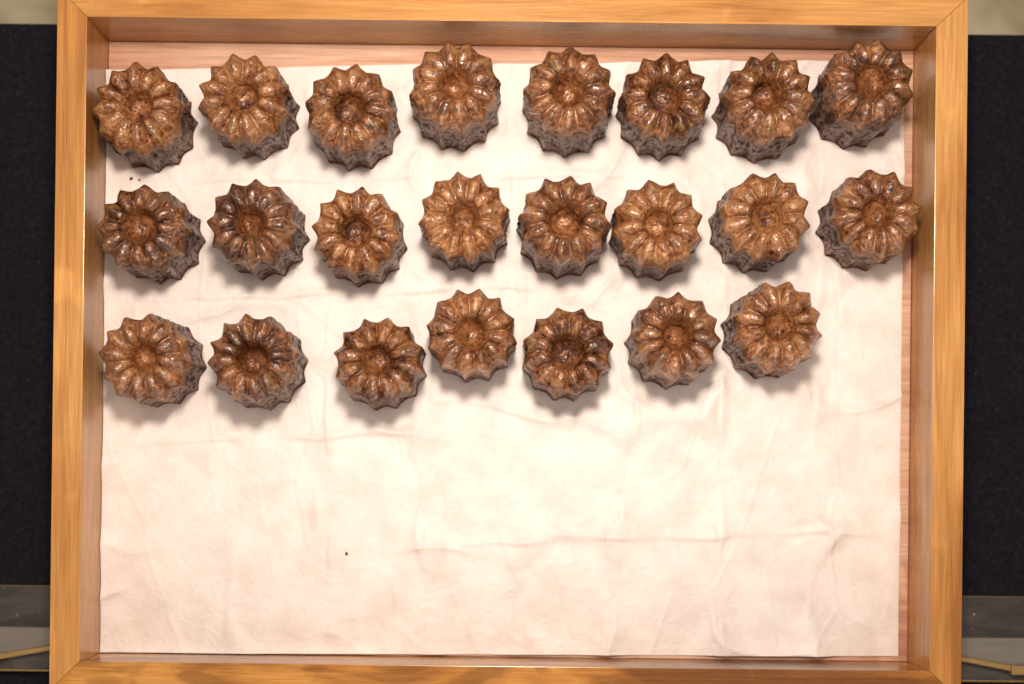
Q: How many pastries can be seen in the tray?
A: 23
